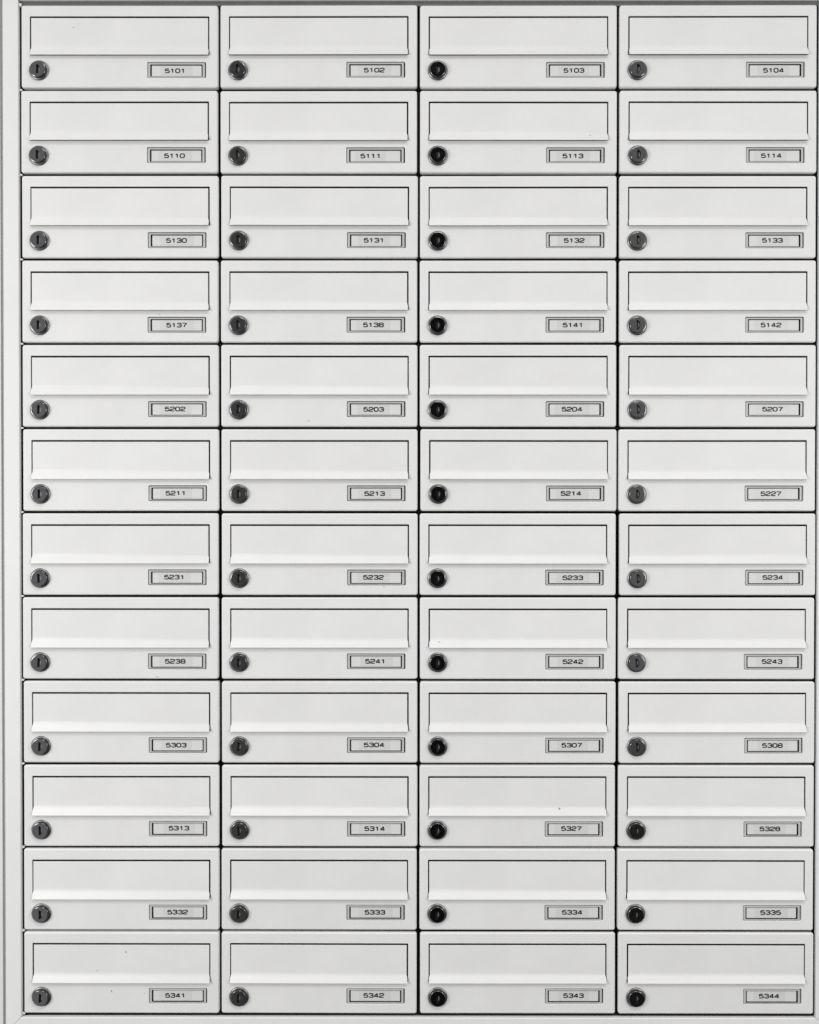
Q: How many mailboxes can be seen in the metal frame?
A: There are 48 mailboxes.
